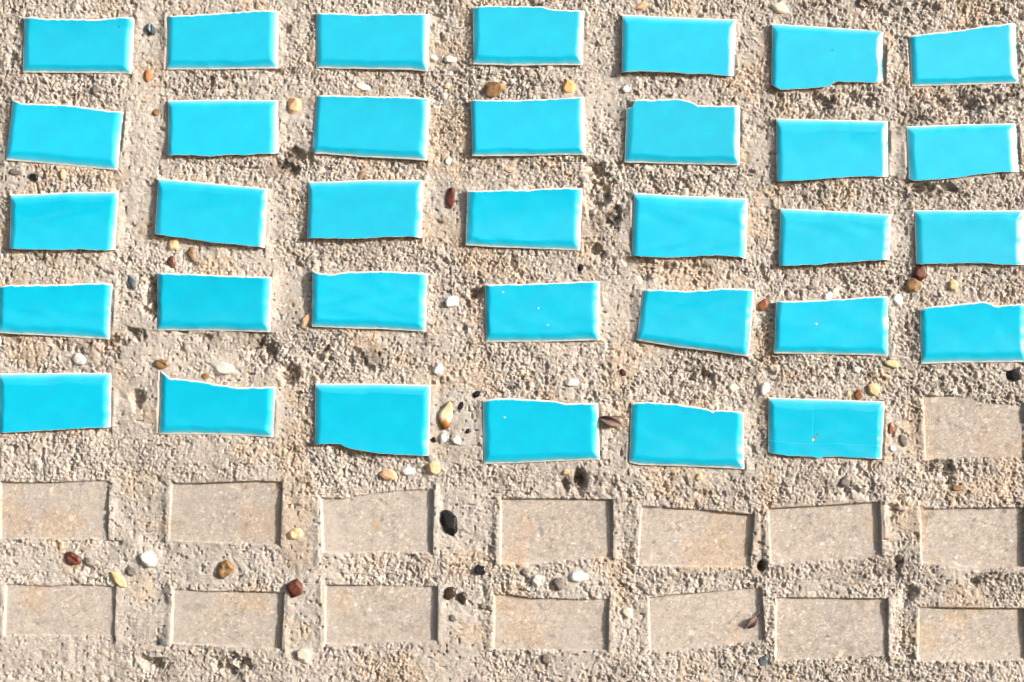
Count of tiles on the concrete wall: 34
